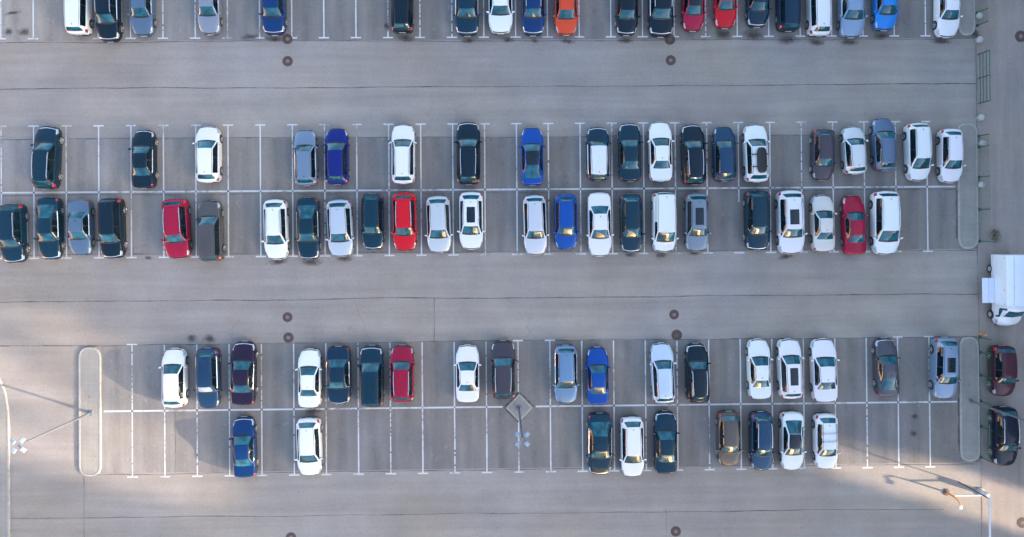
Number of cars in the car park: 92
